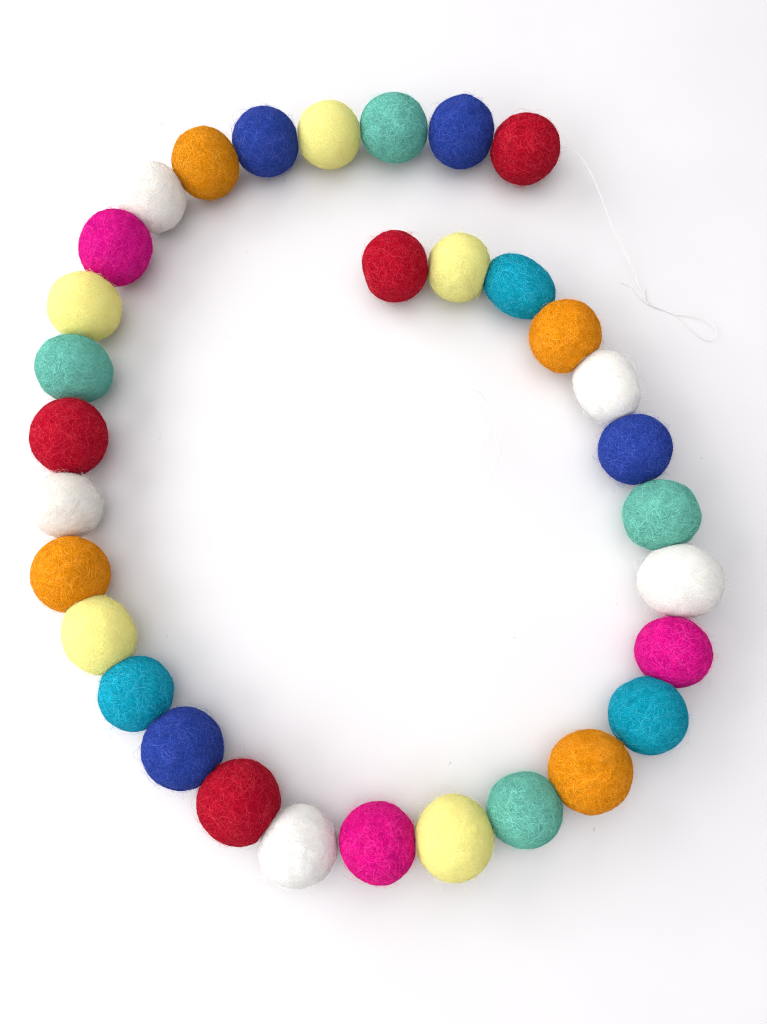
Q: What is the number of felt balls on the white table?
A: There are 32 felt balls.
